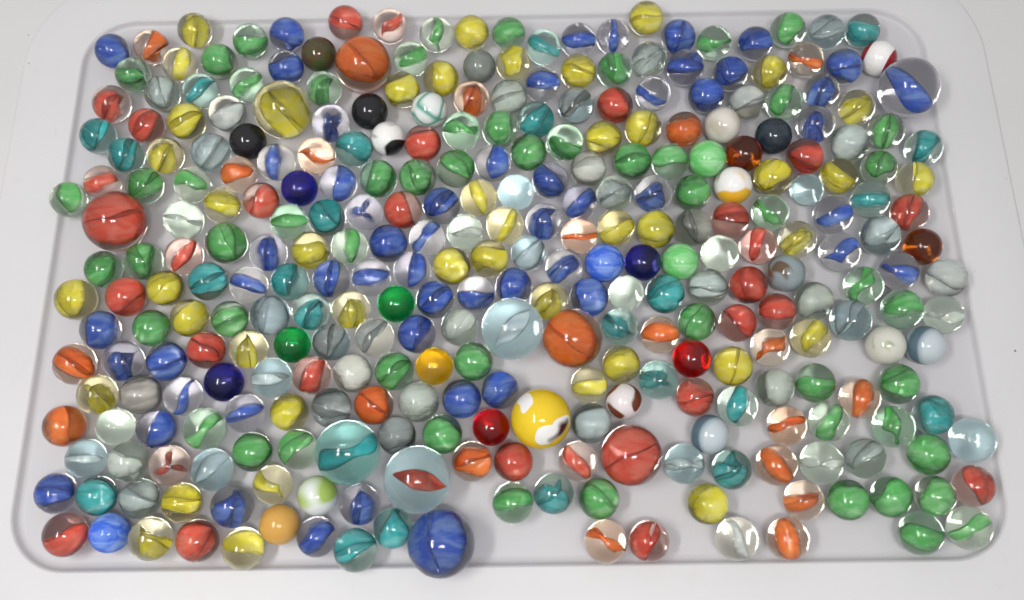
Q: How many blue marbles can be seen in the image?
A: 60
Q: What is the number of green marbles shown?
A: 60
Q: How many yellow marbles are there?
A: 45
